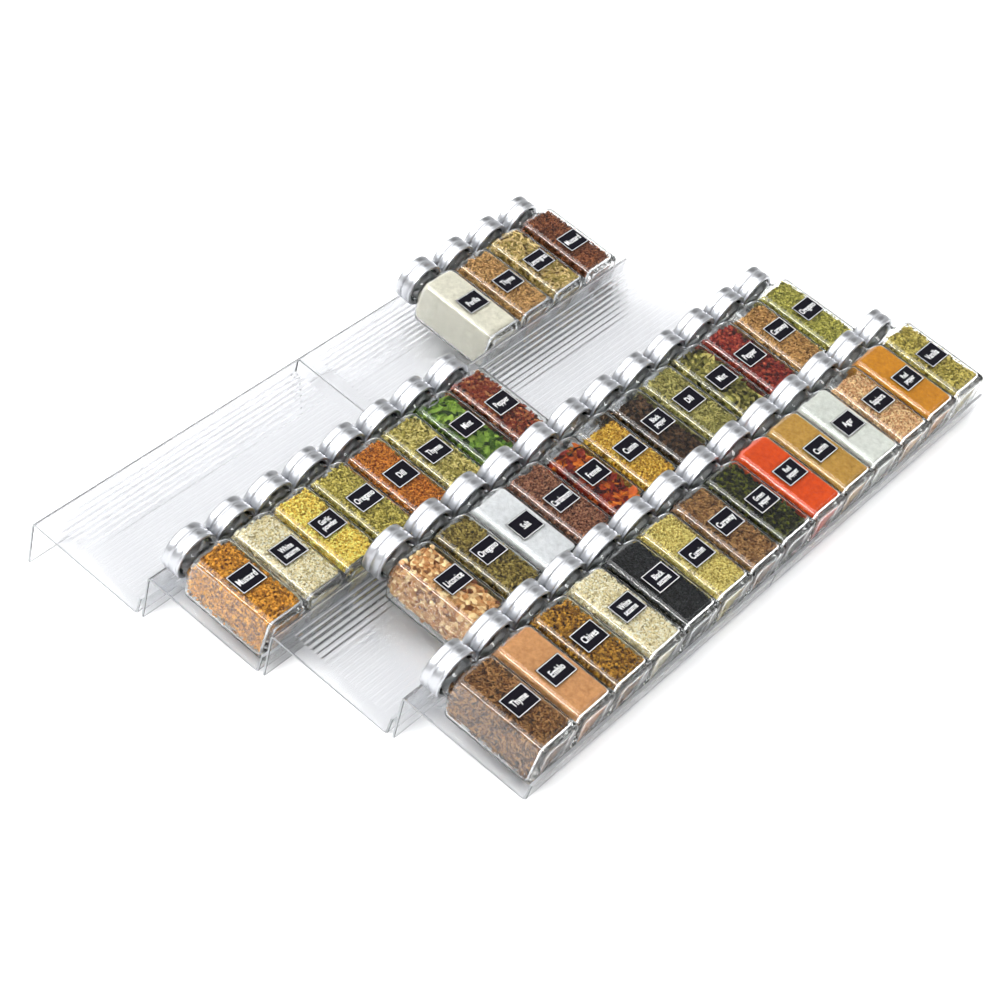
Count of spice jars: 38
